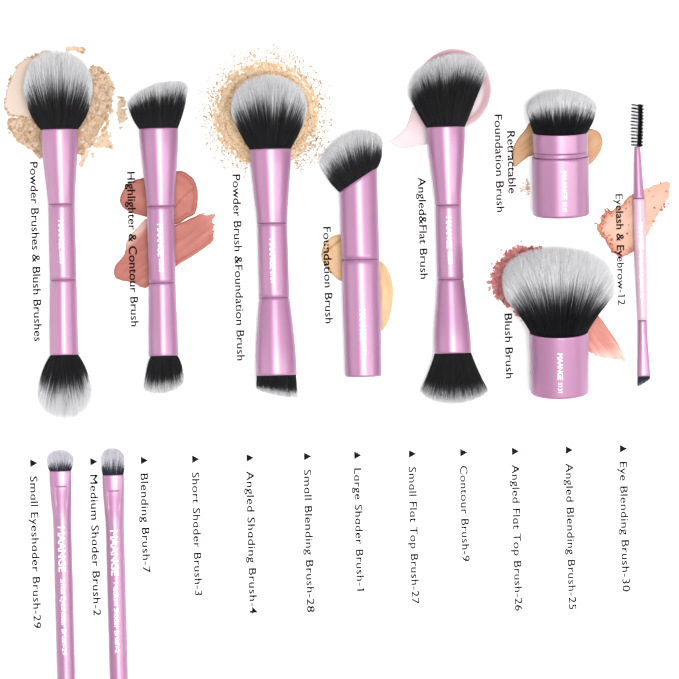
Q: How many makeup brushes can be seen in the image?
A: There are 10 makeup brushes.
